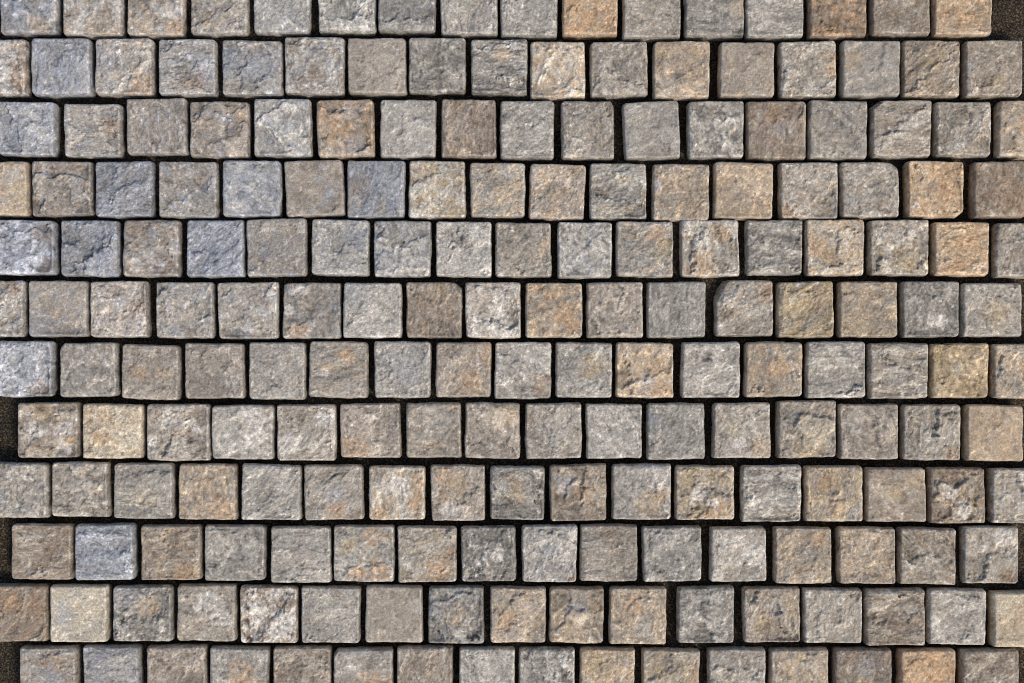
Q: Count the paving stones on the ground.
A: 200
